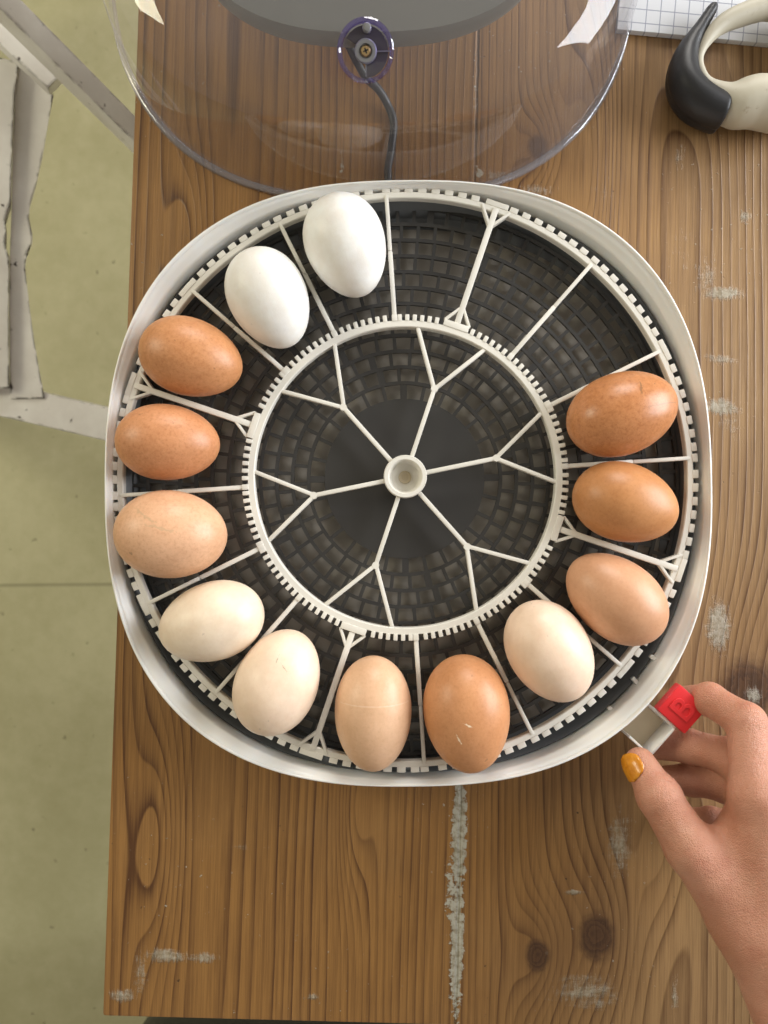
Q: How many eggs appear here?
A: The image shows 13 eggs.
